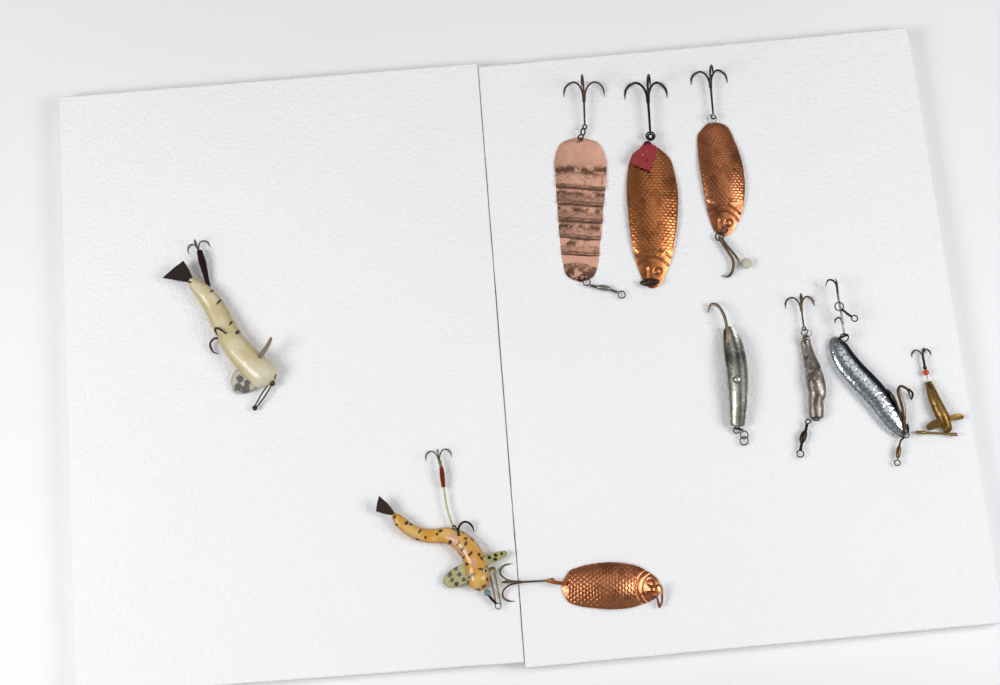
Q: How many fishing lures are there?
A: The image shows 10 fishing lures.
